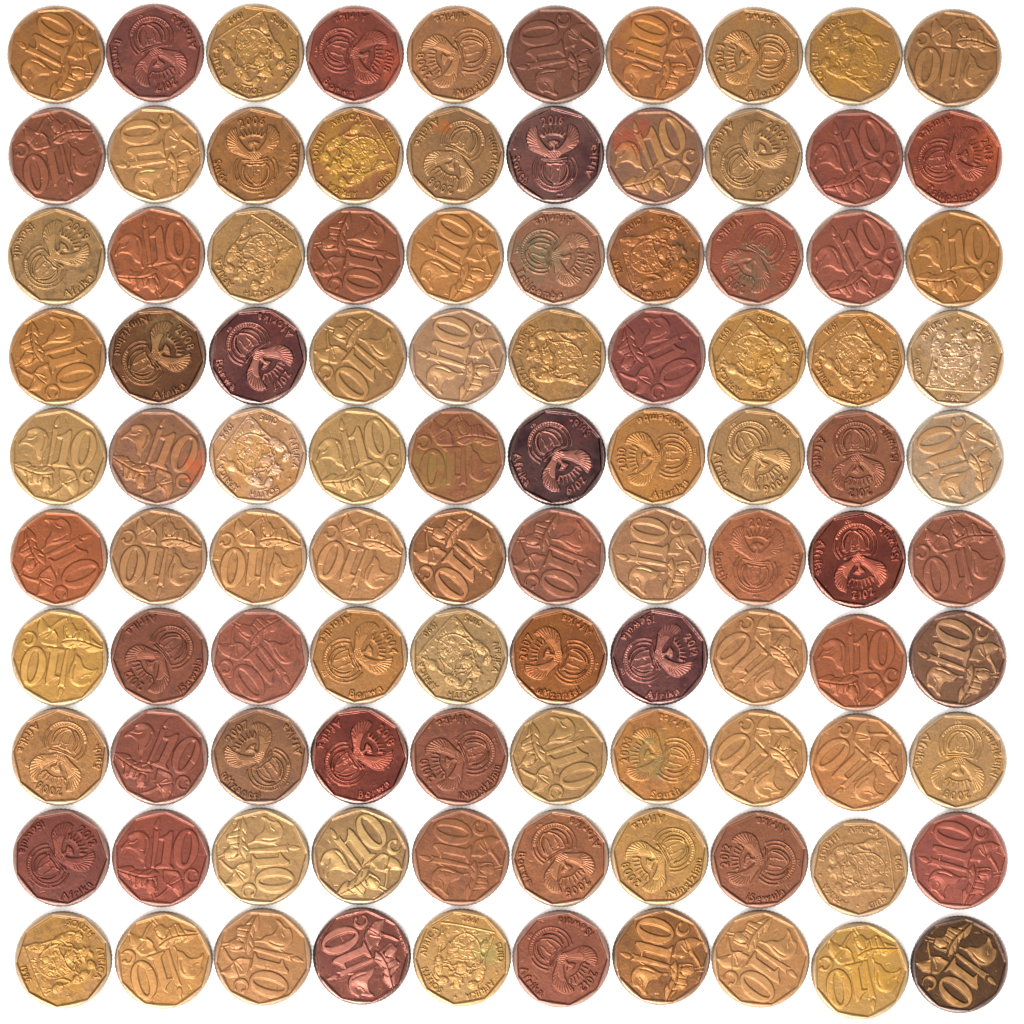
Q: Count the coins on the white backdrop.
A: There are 100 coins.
